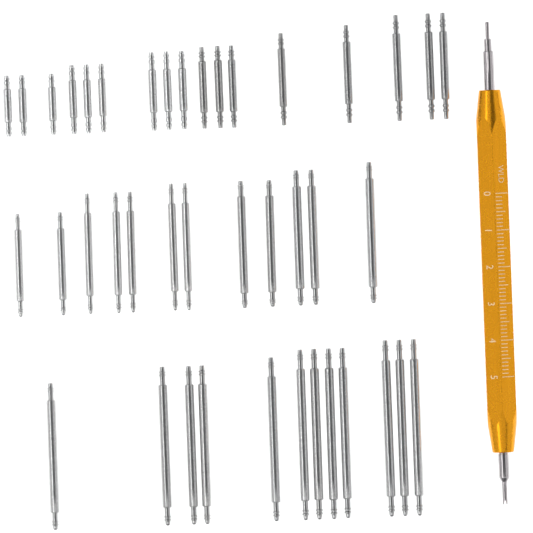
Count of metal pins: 41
